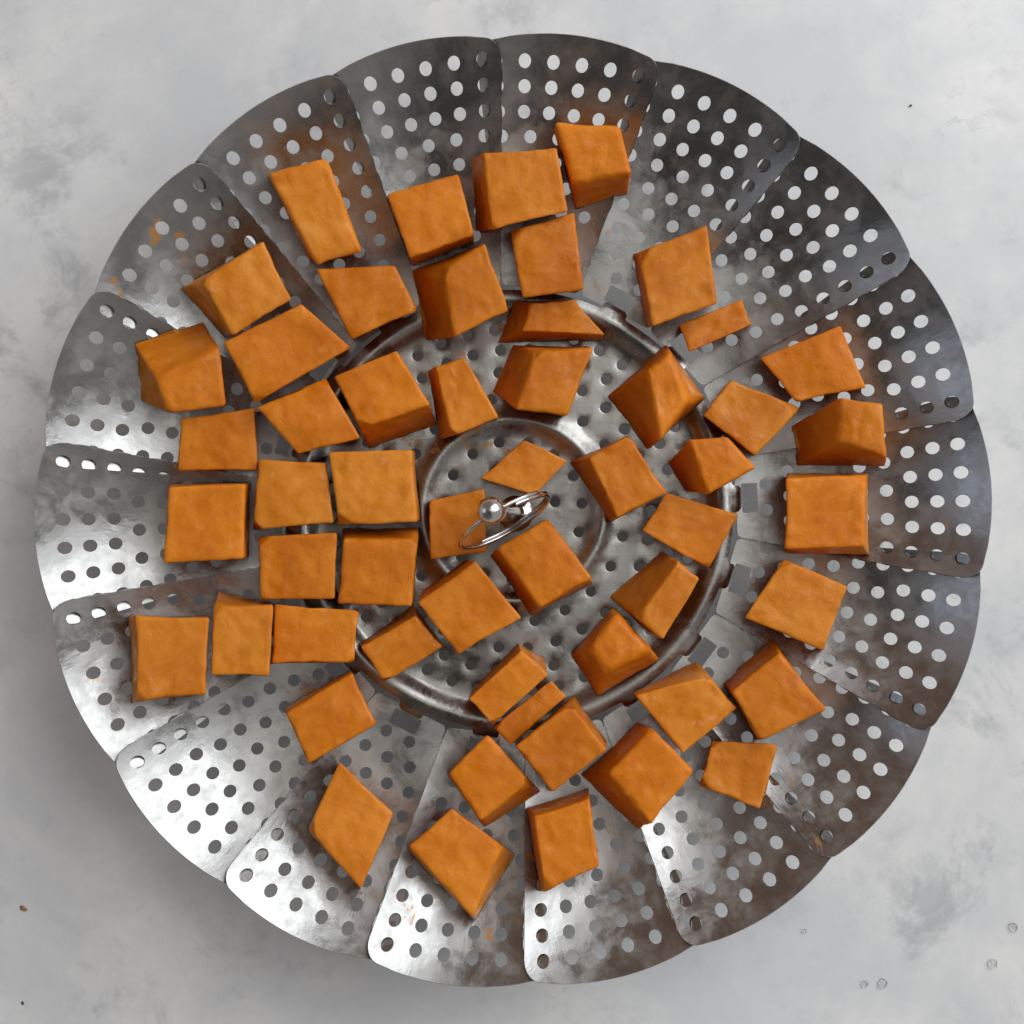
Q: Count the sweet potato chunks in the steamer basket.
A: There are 54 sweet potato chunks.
